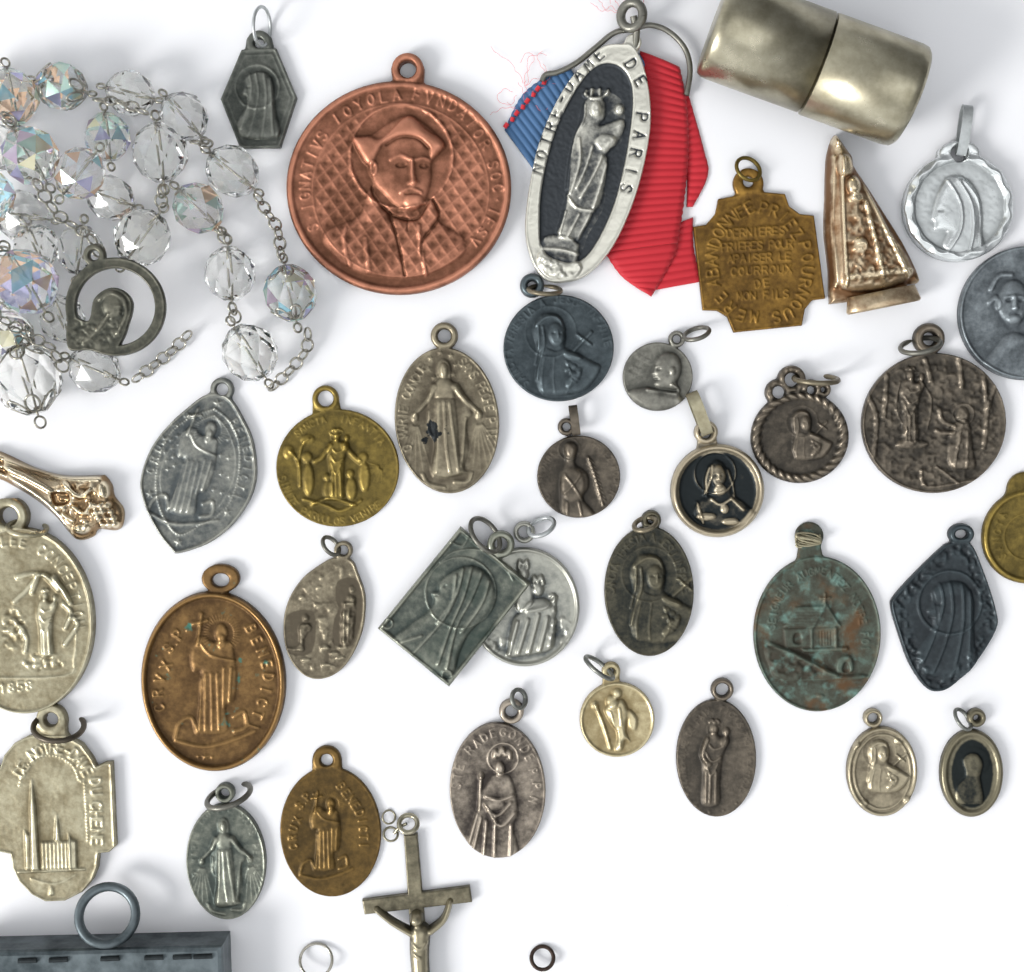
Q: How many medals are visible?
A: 32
